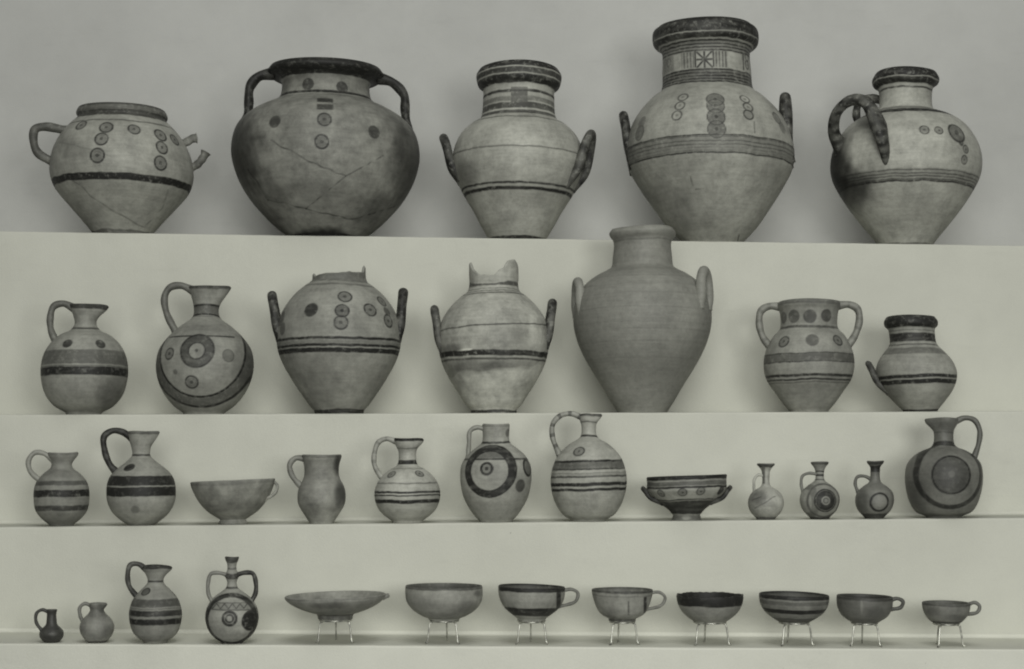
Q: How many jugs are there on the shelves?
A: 15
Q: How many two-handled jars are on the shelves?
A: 11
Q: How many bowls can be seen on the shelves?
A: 10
